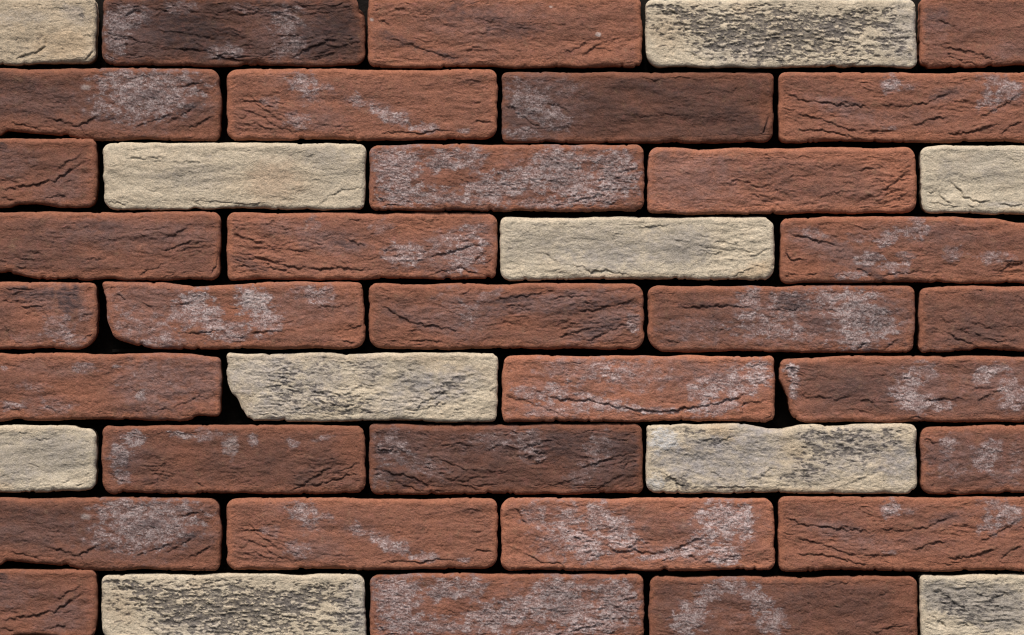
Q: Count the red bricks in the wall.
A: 31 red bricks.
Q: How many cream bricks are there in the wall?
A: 10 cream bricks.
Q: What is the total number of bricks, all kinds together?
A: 41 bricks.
